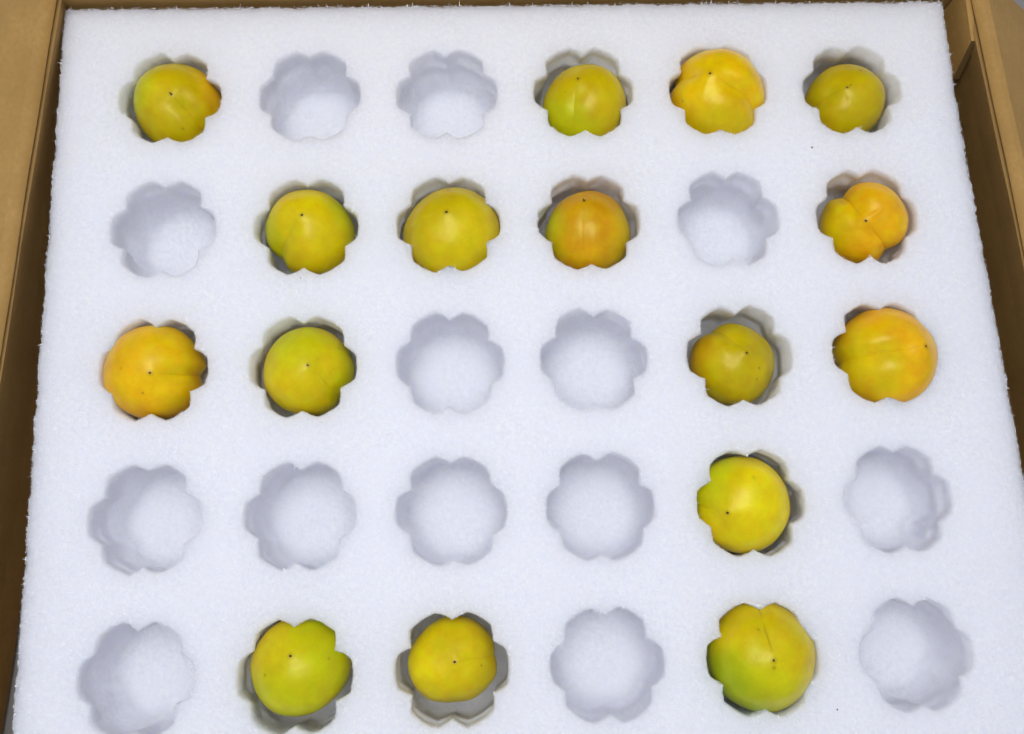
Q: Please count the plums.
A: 16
